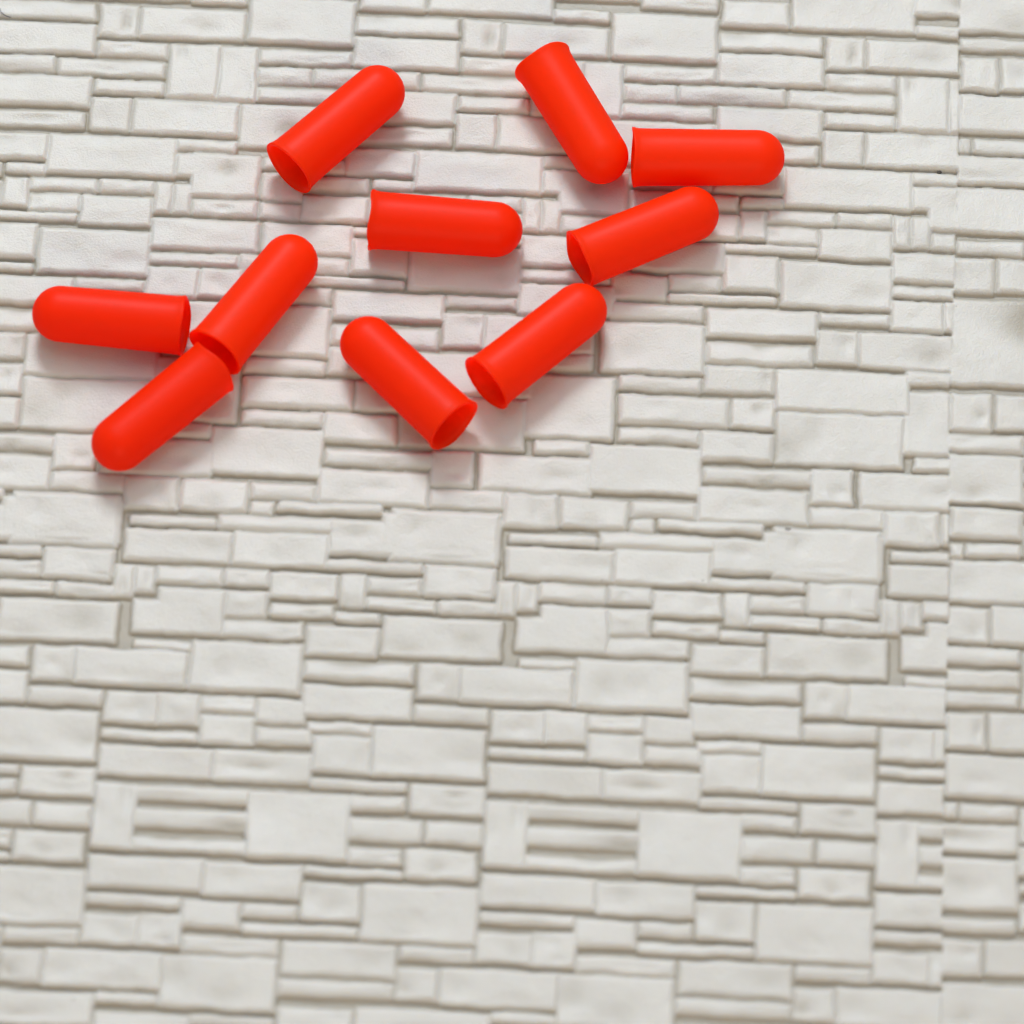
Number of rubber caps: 10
